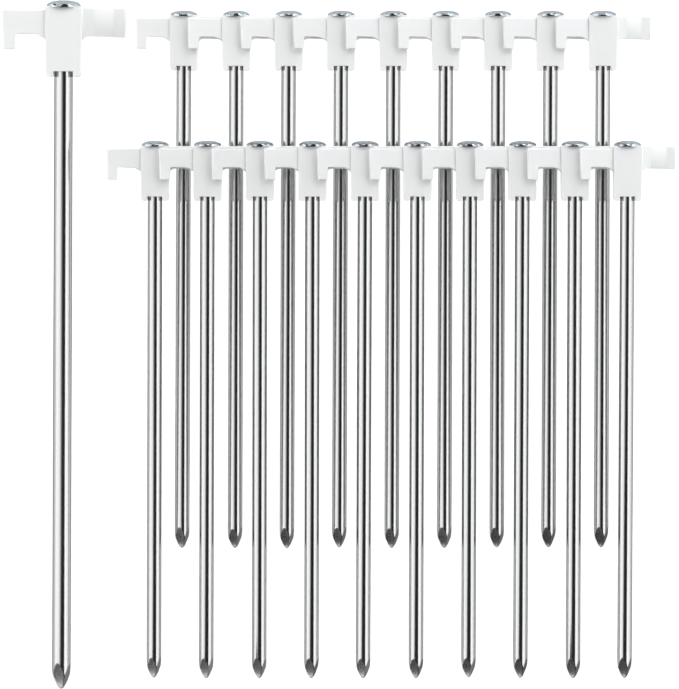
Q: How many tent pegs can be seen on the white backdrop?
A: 20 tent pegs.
